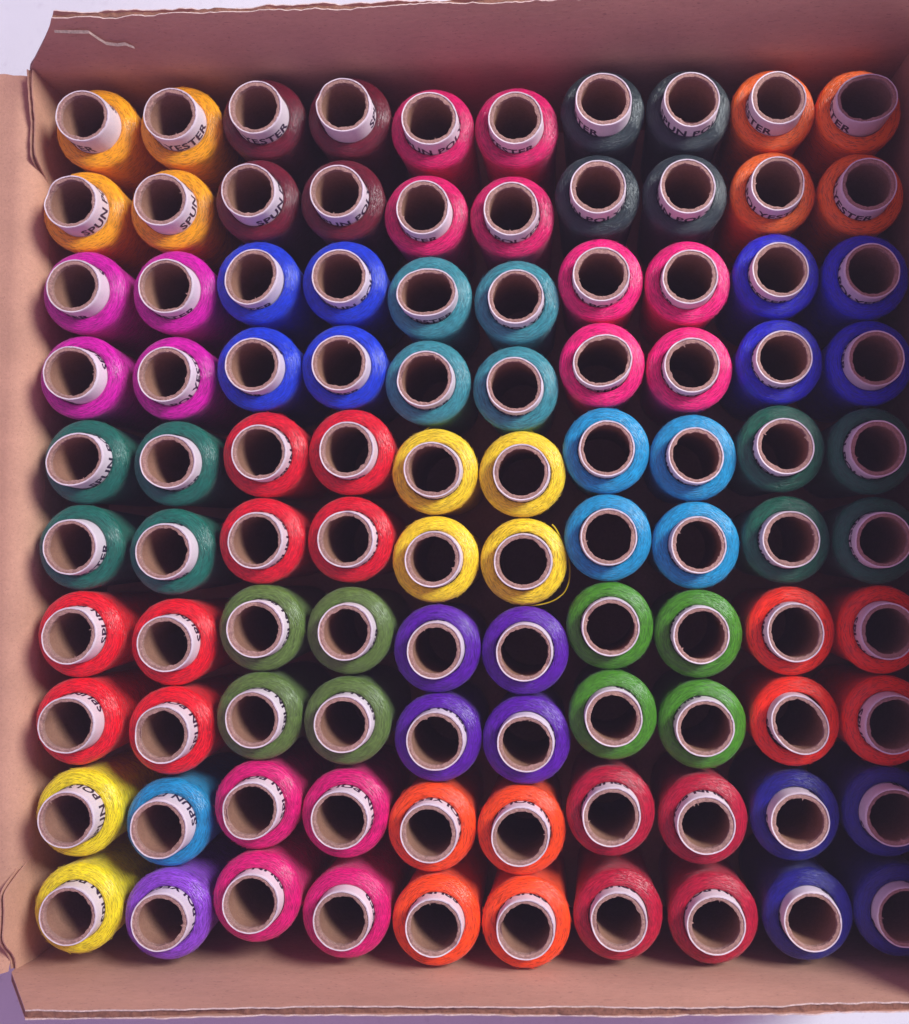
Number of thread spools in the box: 100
